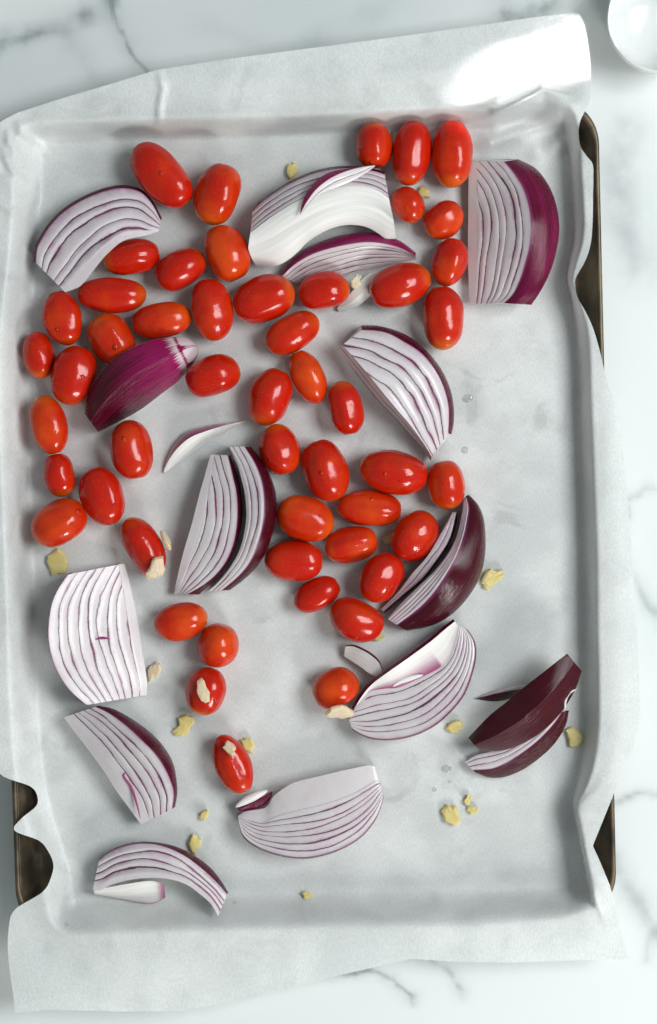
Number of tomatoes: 50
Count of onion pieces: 22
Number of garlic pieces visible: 23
